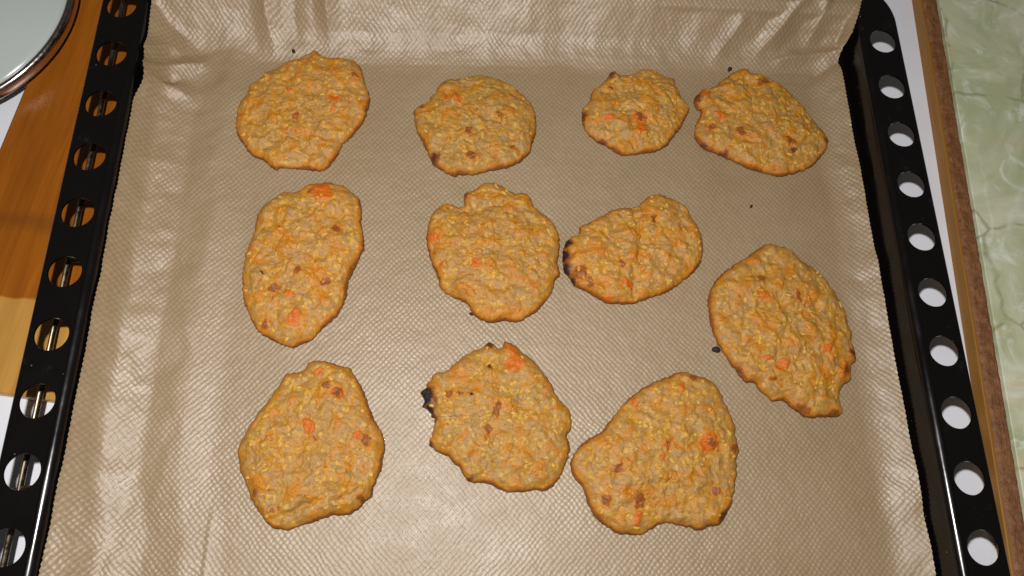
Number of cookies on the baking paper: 11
